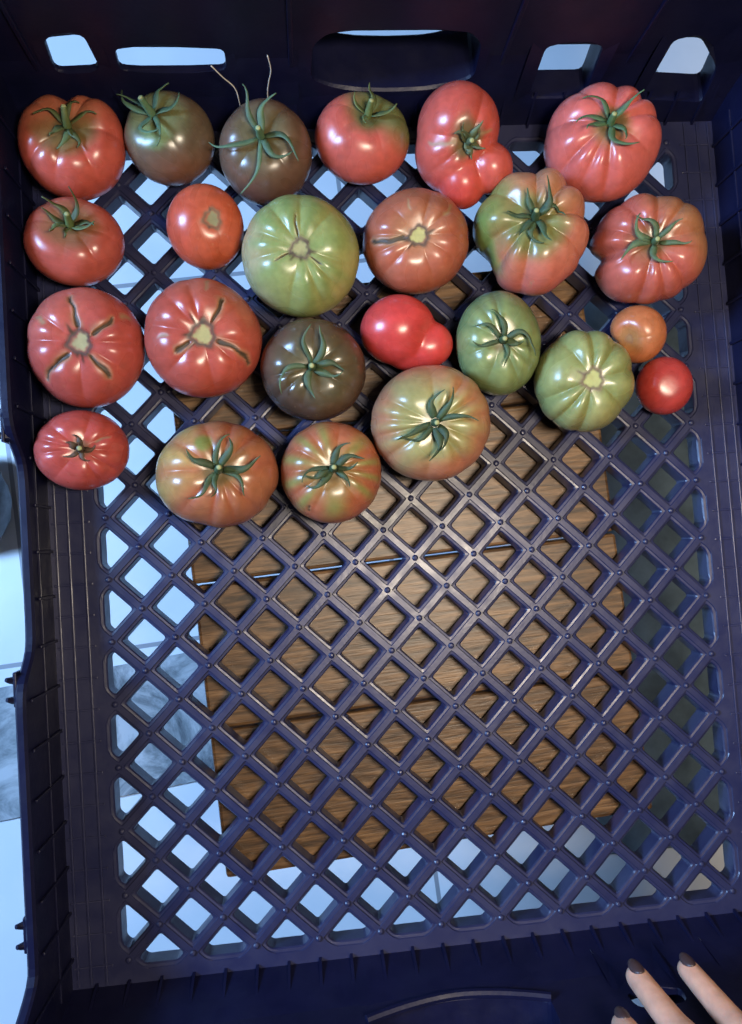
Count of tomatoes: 24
